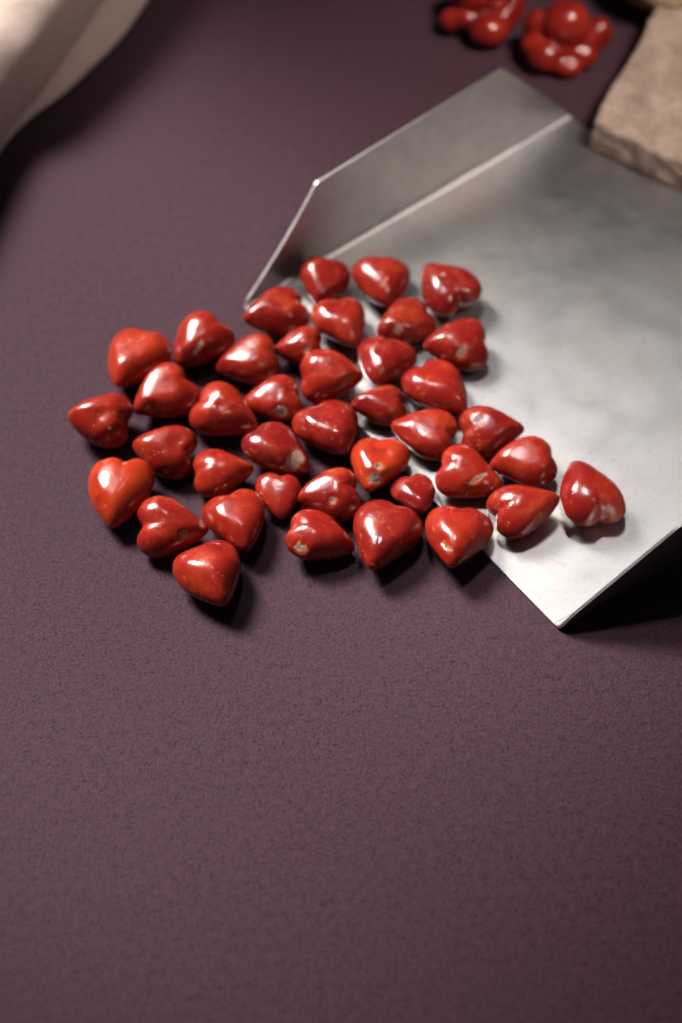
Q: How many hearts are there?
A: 40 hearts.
